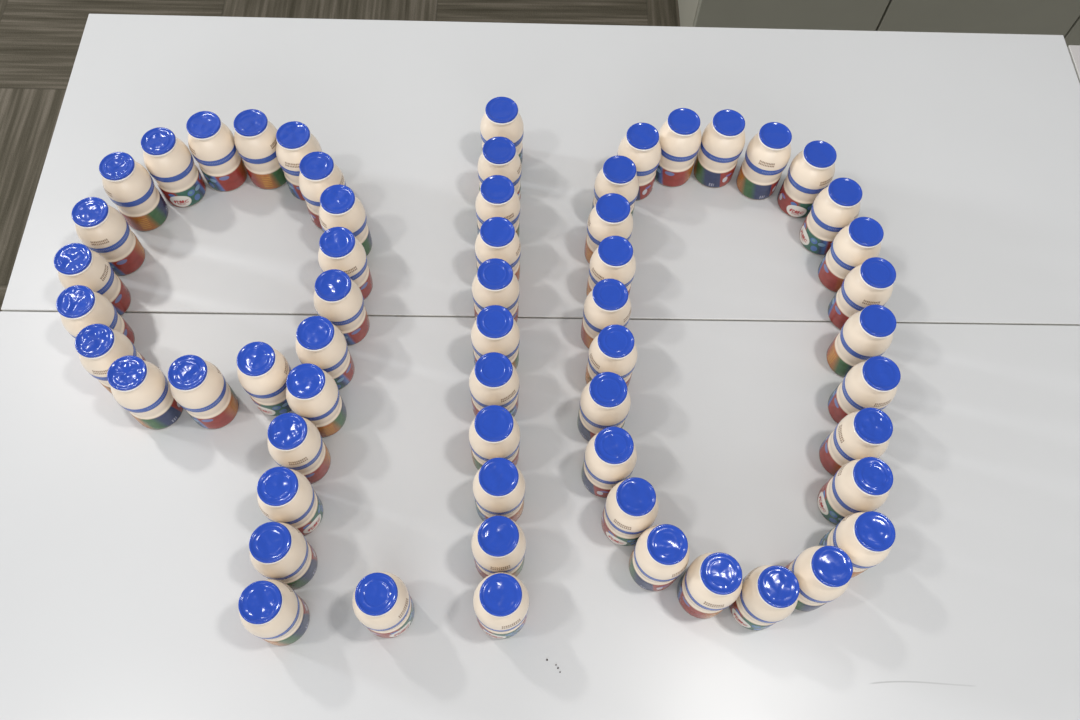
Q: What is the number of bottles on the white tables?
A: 59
